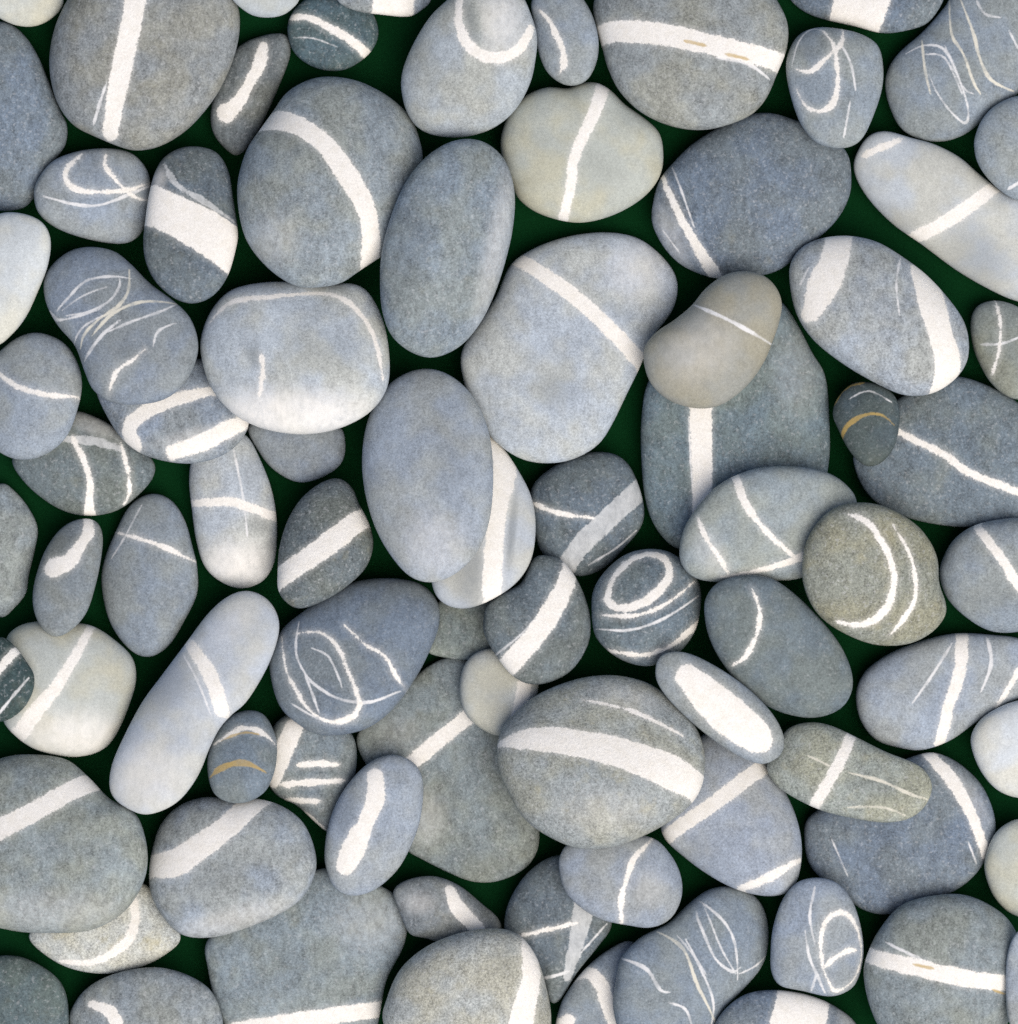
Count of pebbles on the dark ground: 83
